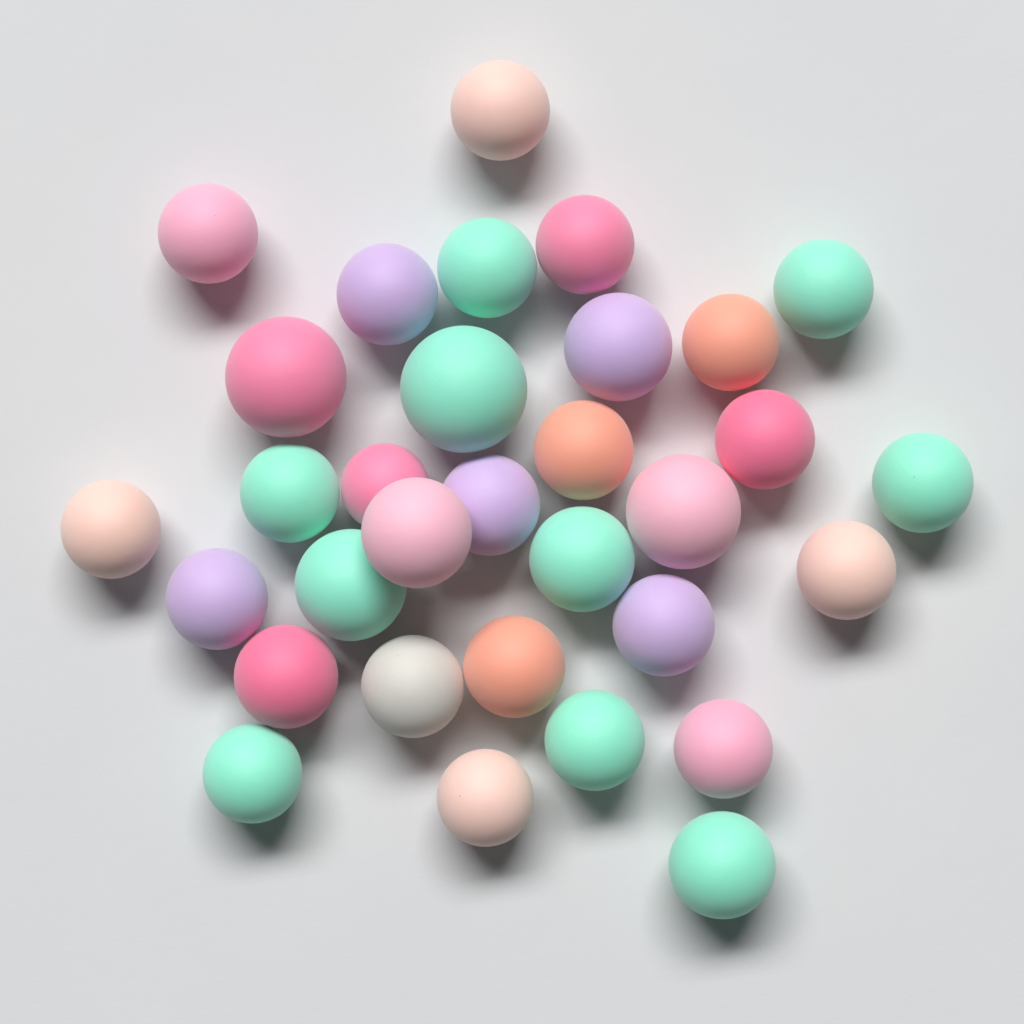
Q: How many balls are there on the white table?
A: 32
